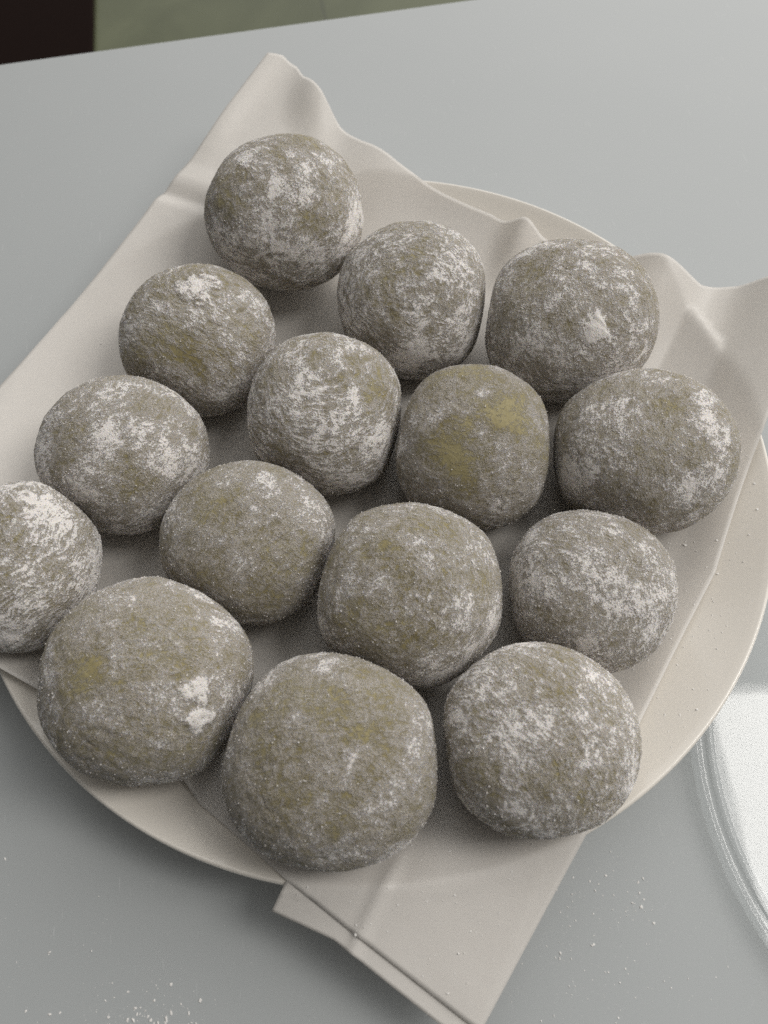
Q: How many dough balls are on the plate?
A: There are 15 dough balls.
